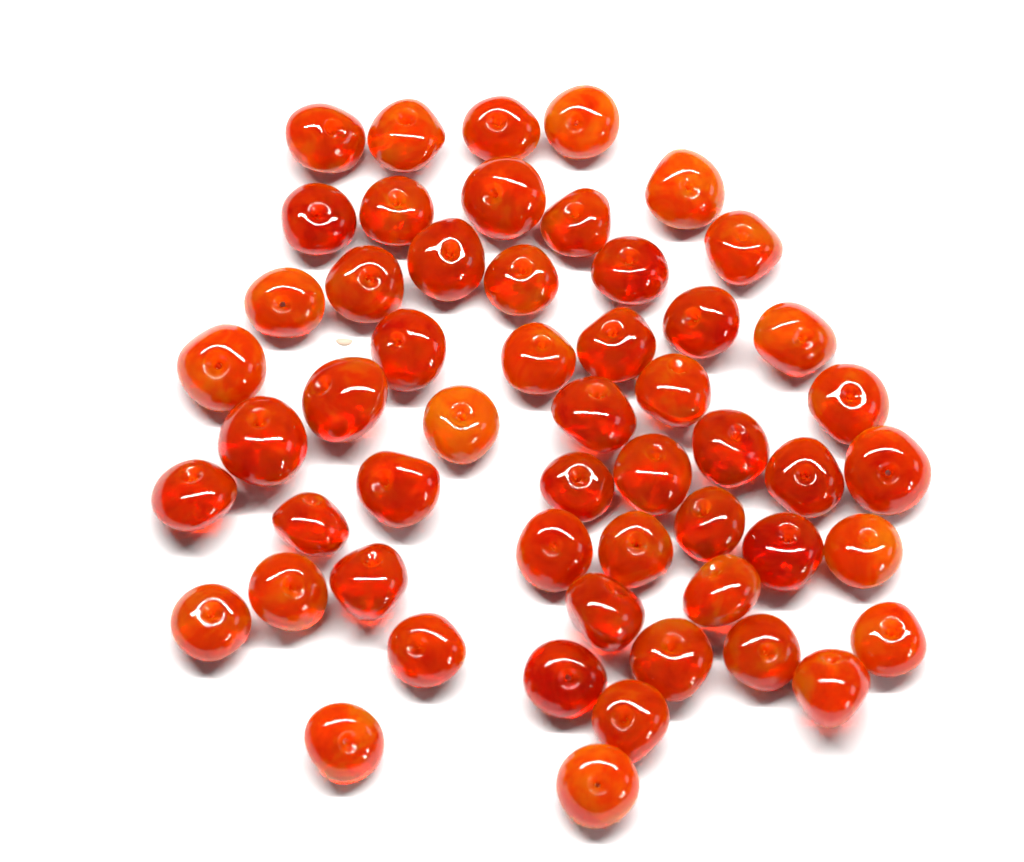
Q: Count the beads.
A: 54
